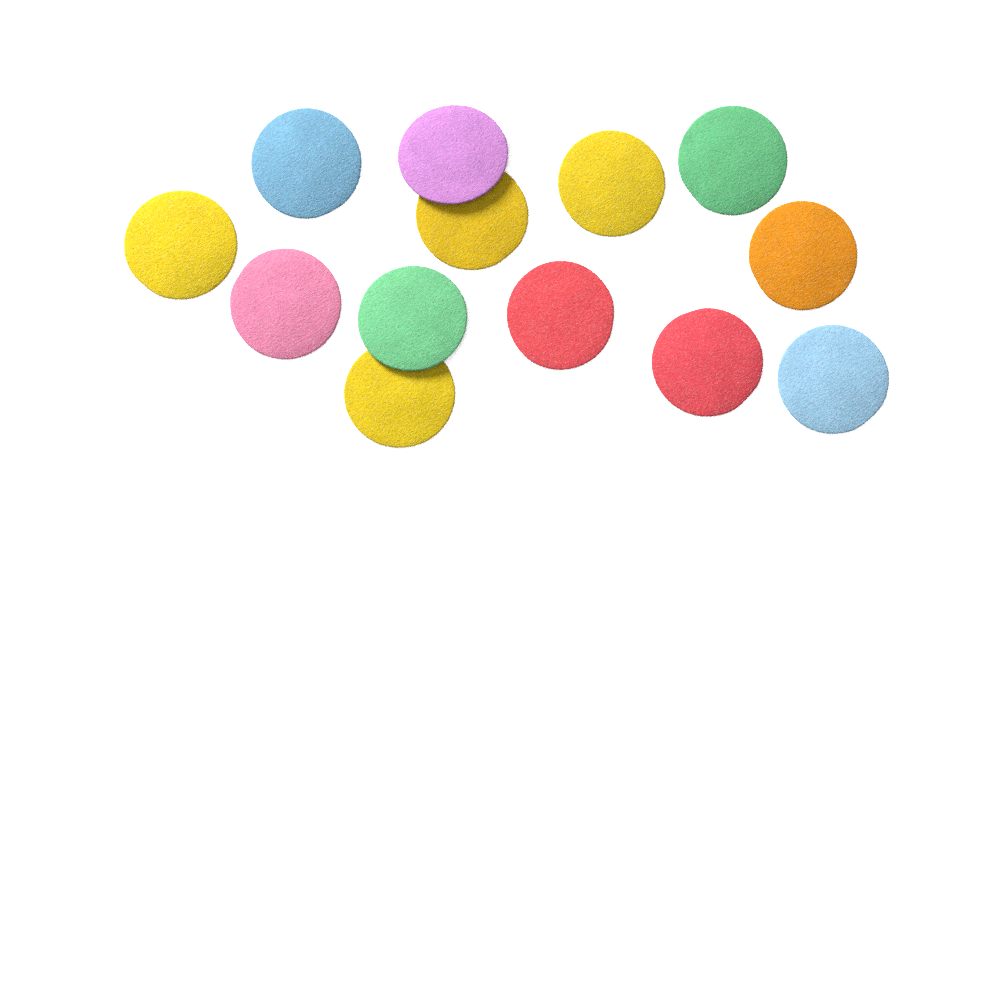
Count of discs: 13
